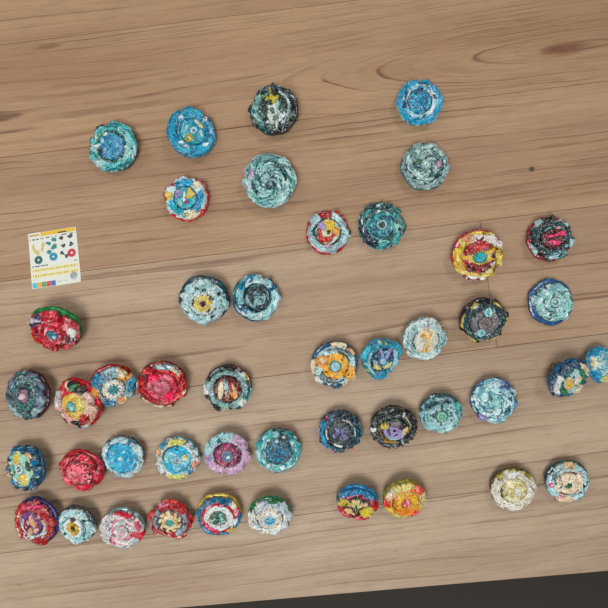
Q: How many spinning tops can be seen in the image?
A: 46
